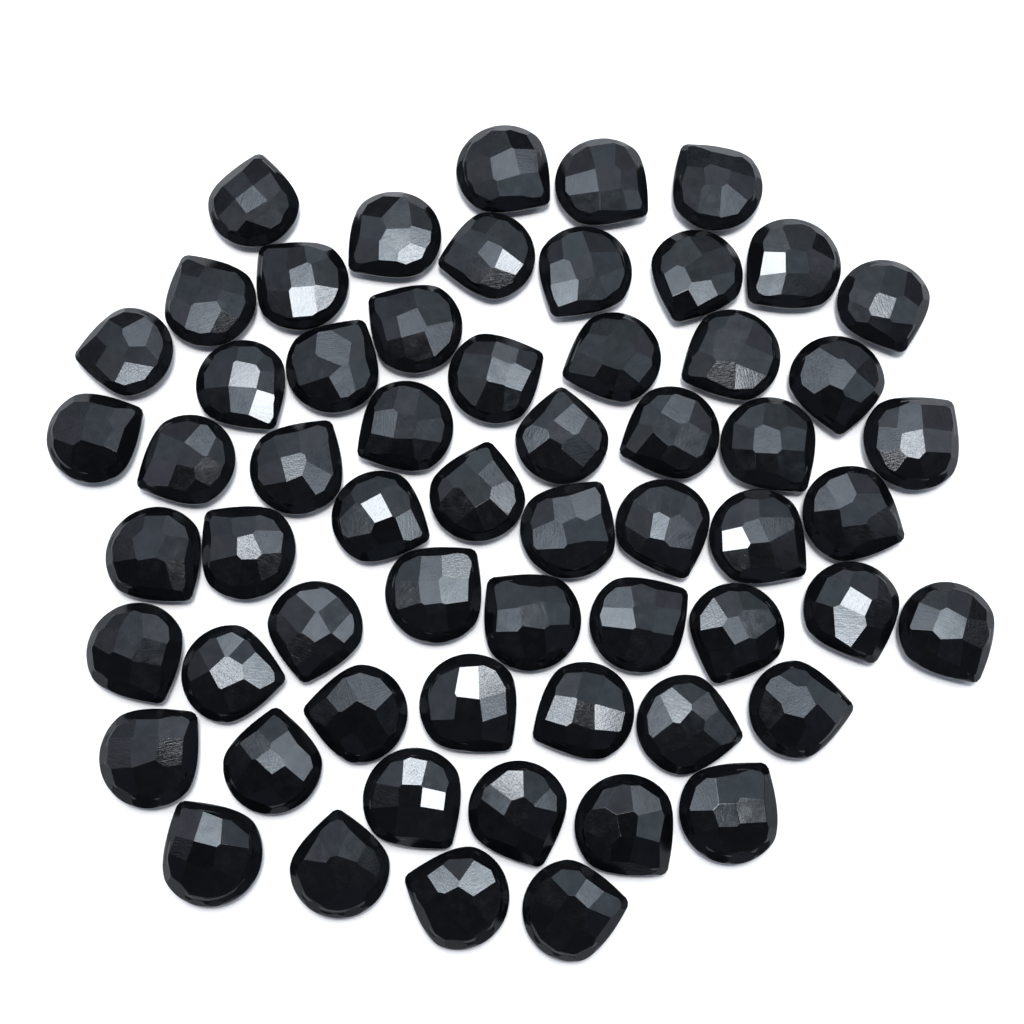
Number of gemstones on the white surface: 60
